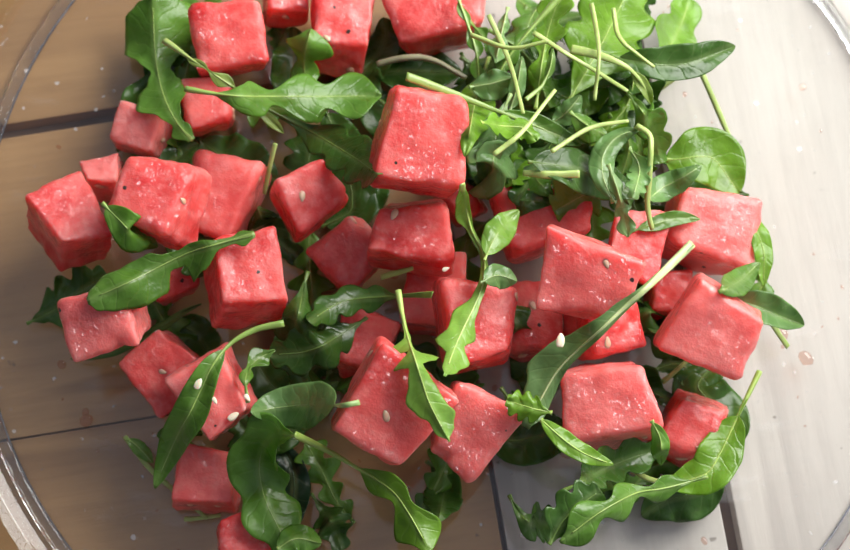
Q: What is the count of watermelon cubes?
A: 37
